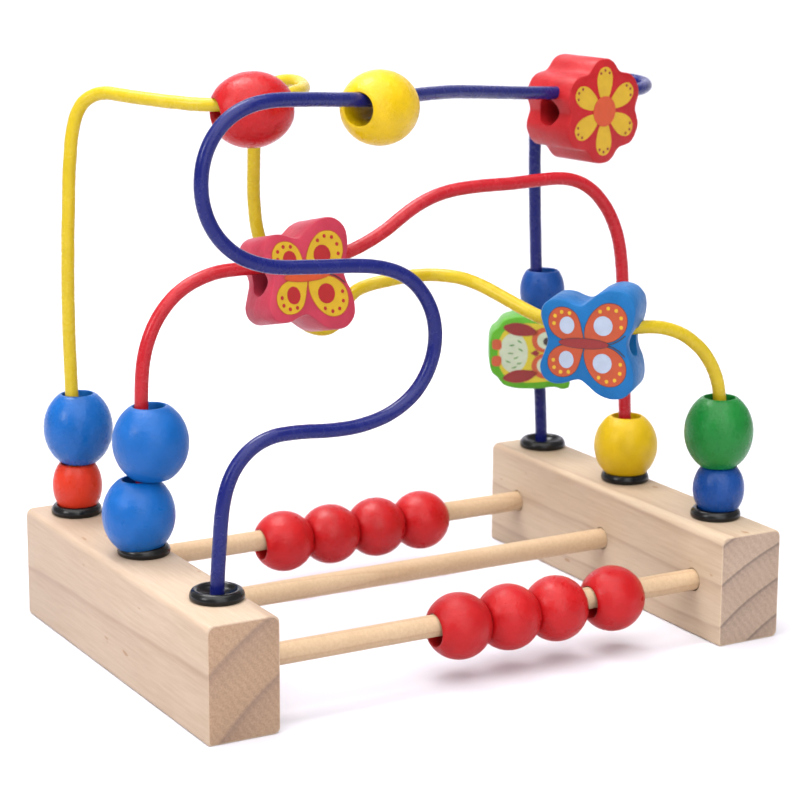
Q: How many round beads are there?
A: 18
